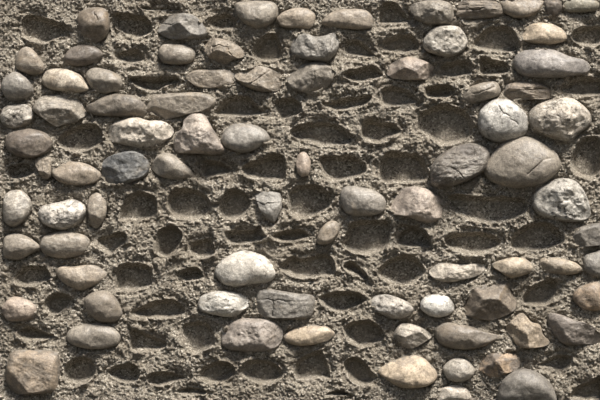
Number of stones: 82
